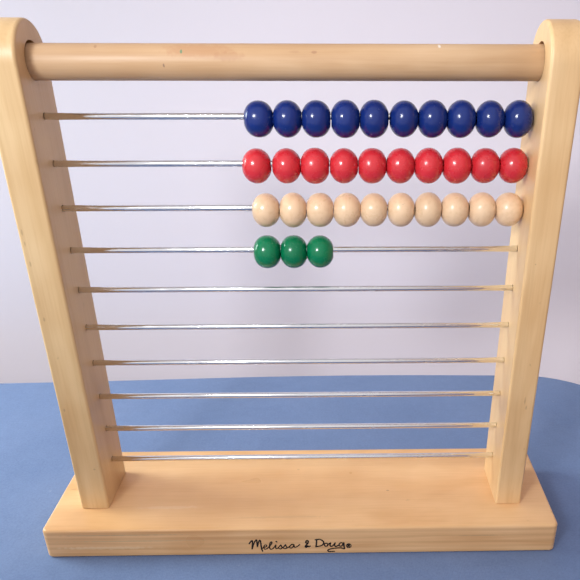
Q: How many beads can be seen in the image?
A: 33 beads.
